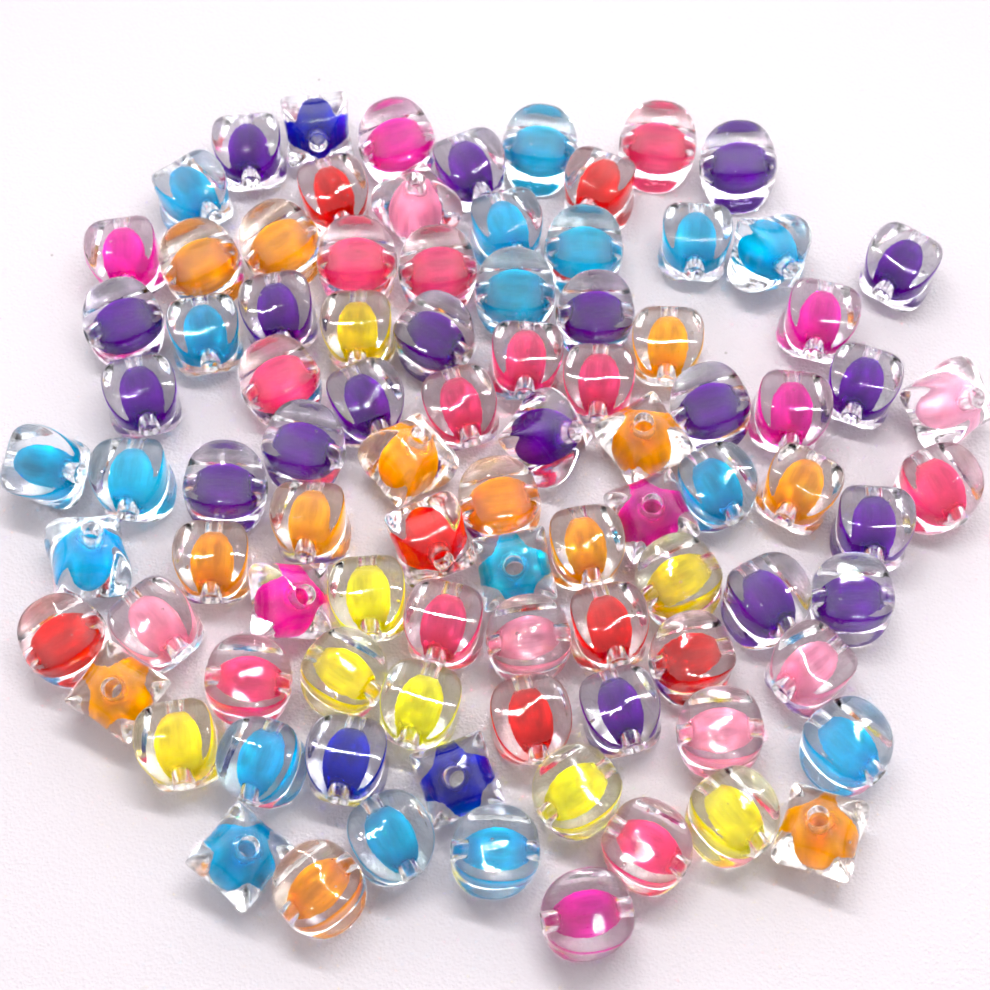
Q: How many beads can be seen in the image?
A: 92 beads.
